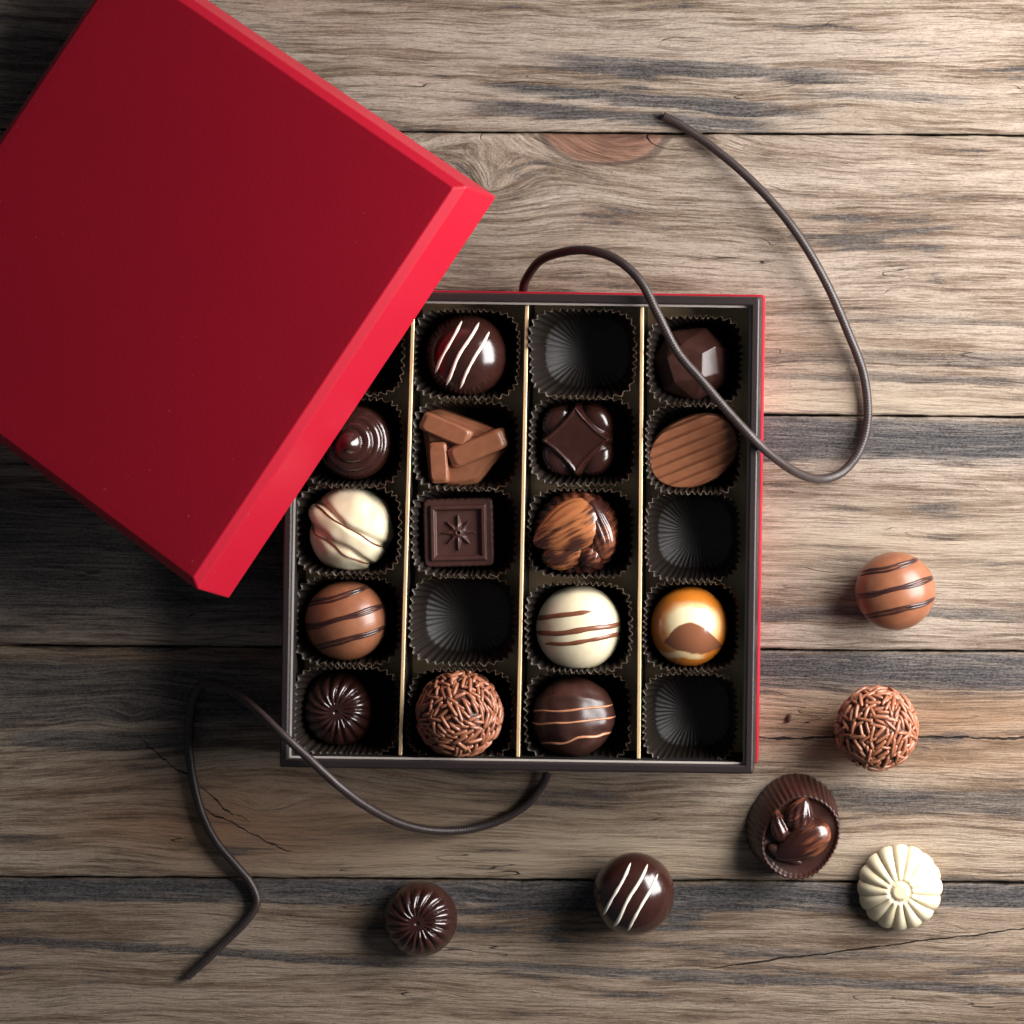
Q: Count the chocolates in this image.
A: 21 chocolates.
